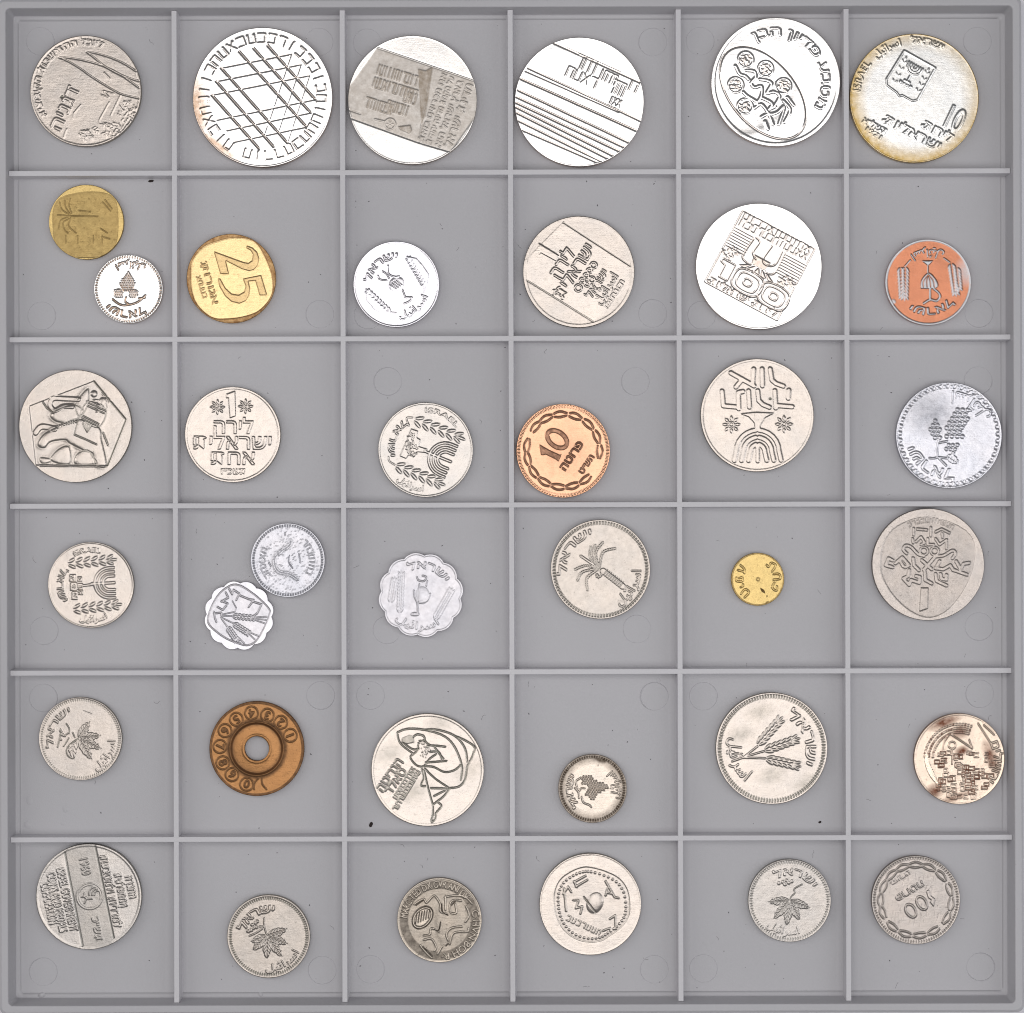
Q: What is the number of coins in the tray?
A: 38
